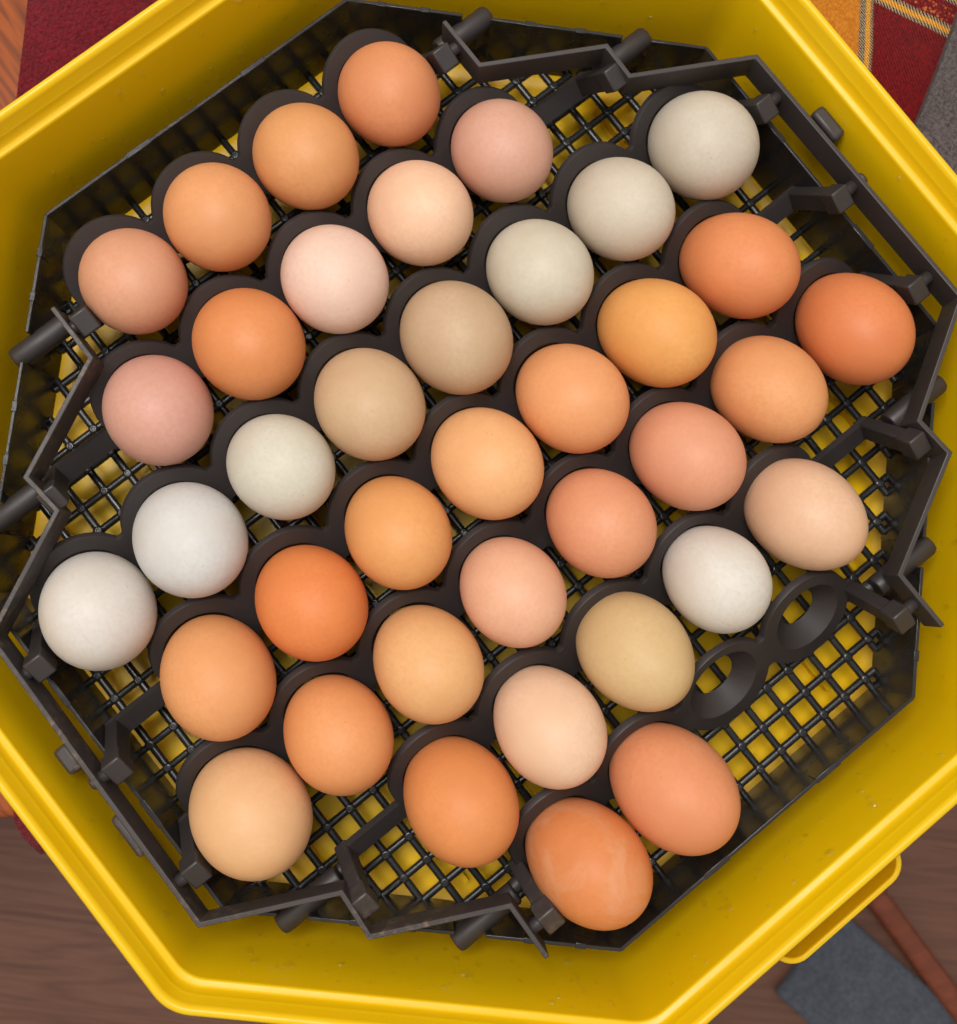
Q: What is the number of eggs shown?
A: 39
